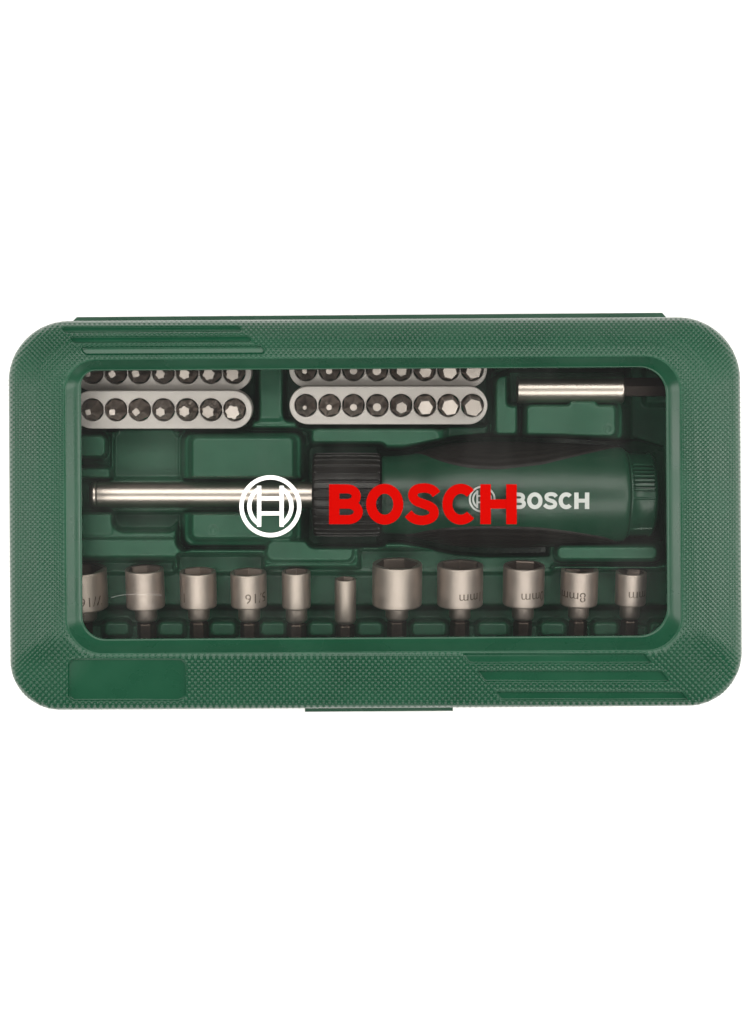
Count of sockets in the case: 11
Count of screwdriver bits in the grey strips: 30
